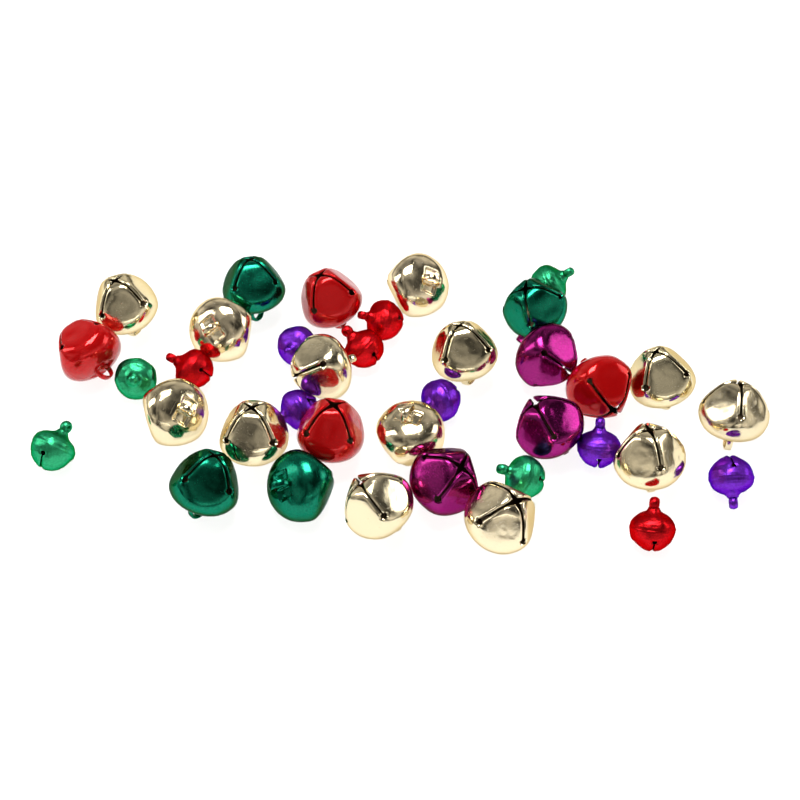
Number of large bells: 24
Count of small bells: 13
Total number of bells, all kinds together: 37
